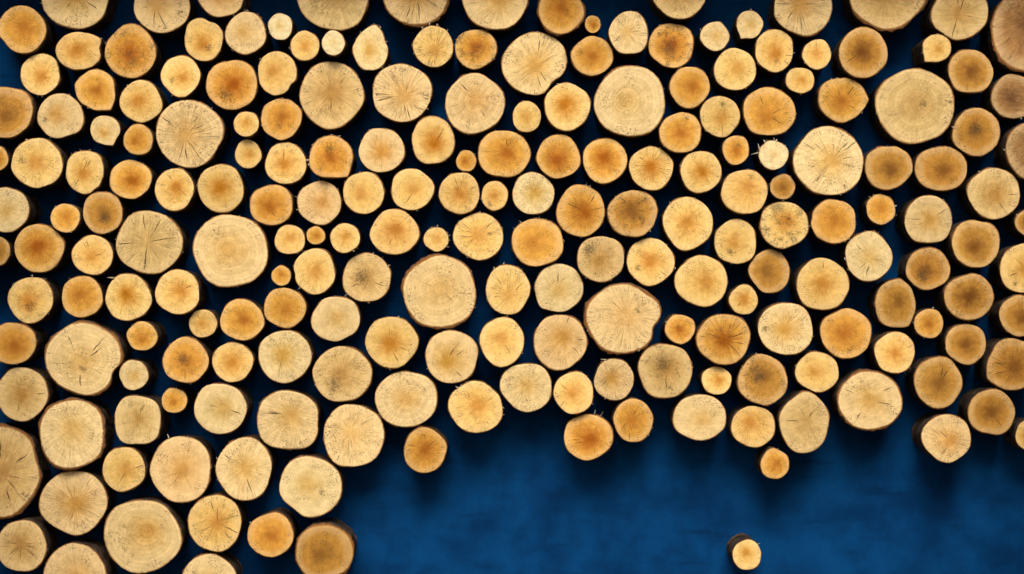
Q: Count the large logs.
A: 171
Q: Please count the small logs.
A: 40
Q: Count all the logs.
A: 211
